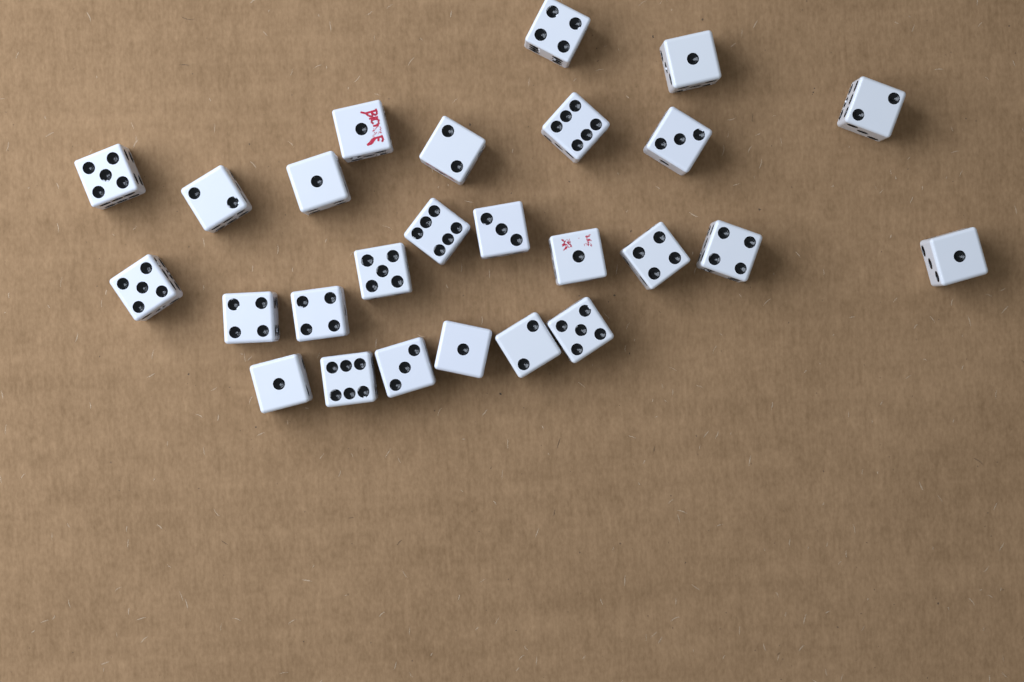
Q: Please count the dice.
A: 26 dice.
